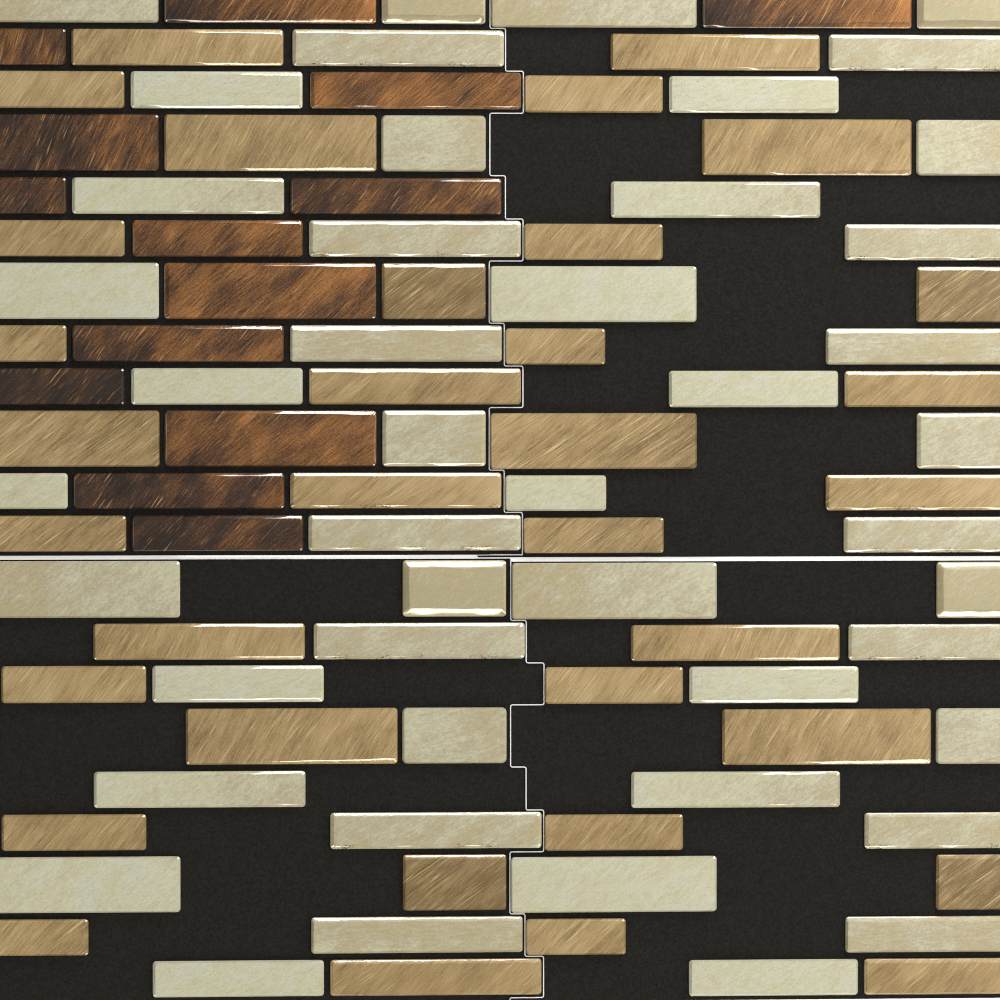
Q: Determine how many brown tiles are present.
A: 14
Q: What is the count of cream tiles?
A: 46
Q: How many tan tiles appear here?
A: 34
